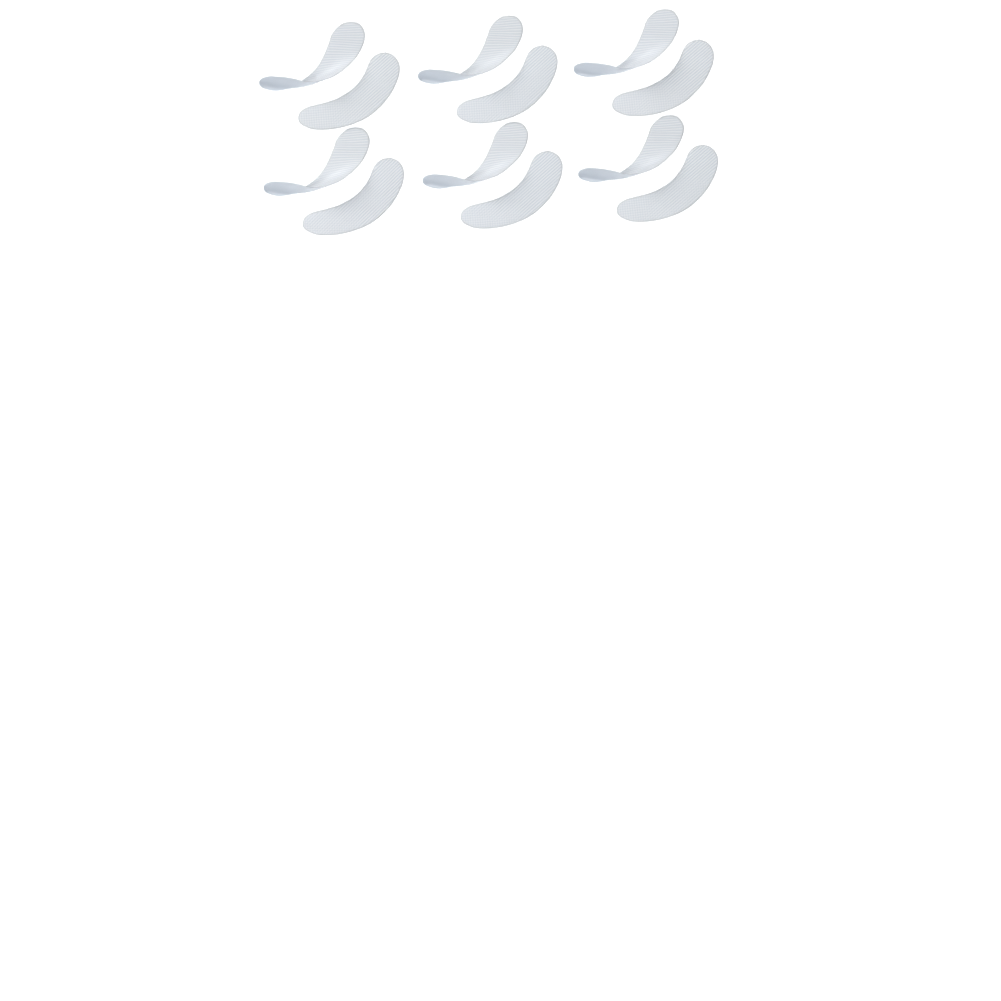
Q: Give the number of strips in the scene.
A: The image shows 12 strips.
